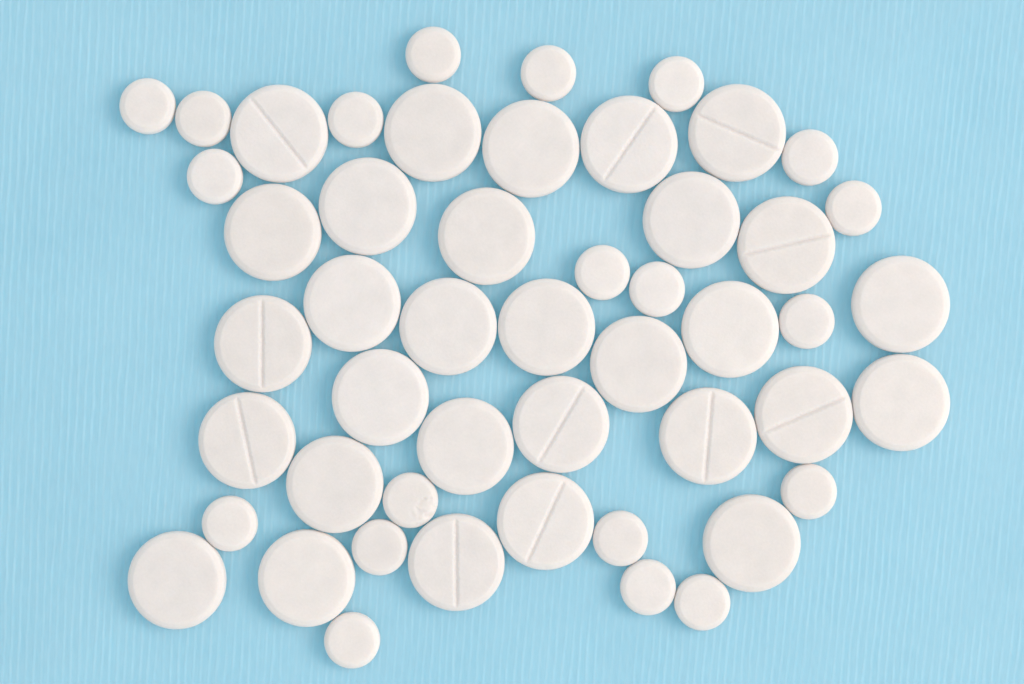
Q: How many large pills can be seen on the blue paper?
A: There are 30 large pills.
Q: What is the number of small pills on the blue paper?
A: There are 20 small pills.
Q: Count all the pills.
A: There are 50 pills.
